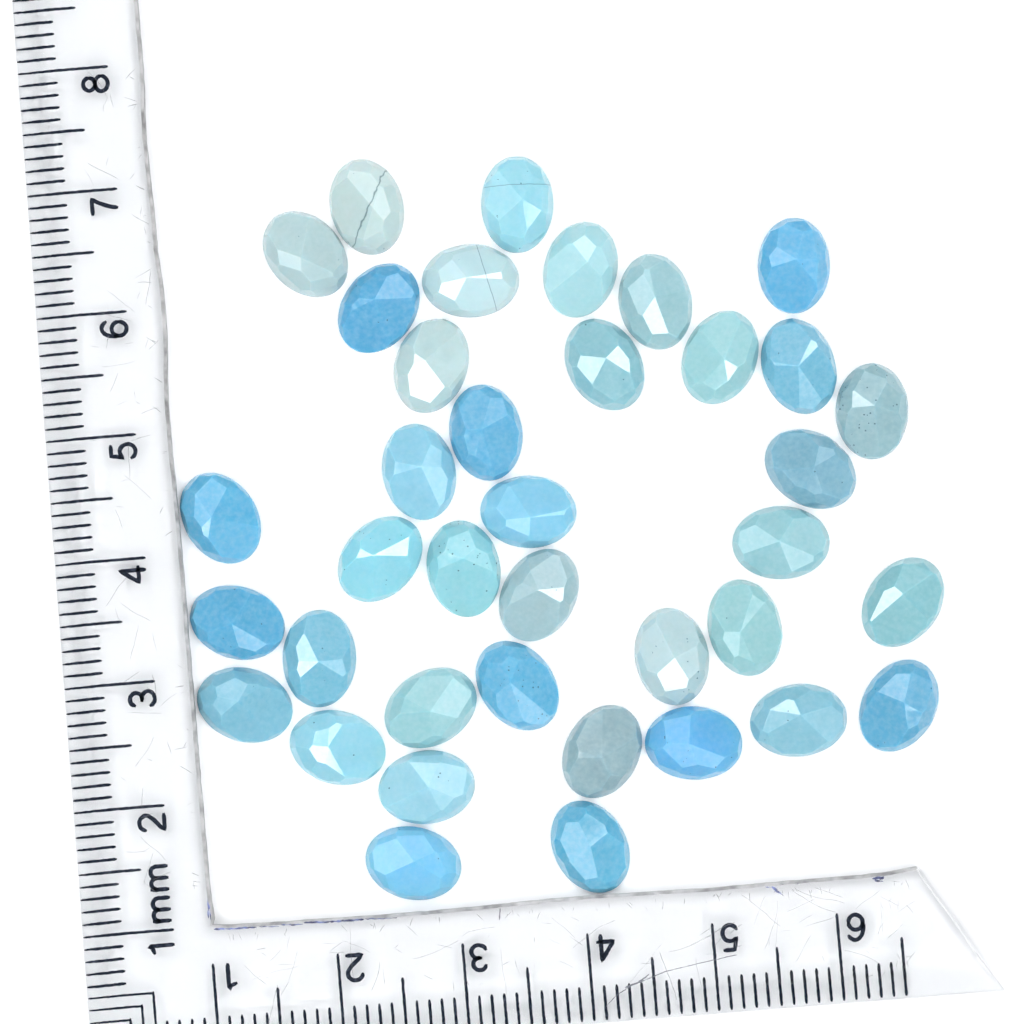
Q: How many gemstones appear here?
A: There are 38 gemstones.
